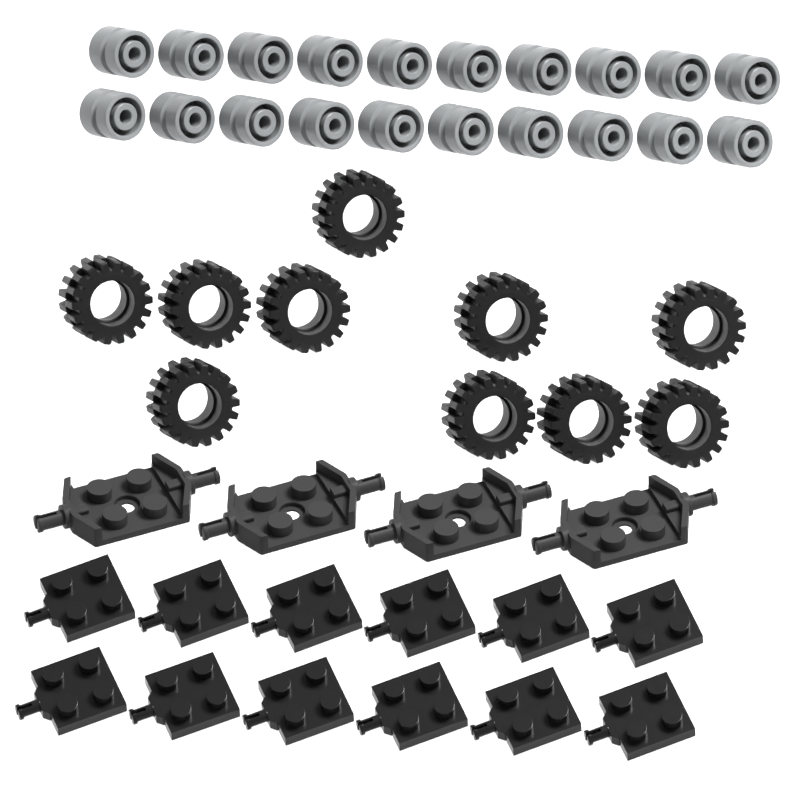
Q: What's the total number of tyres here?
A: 10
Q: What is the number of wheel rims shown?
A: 20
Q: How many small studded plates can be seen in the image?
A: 12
